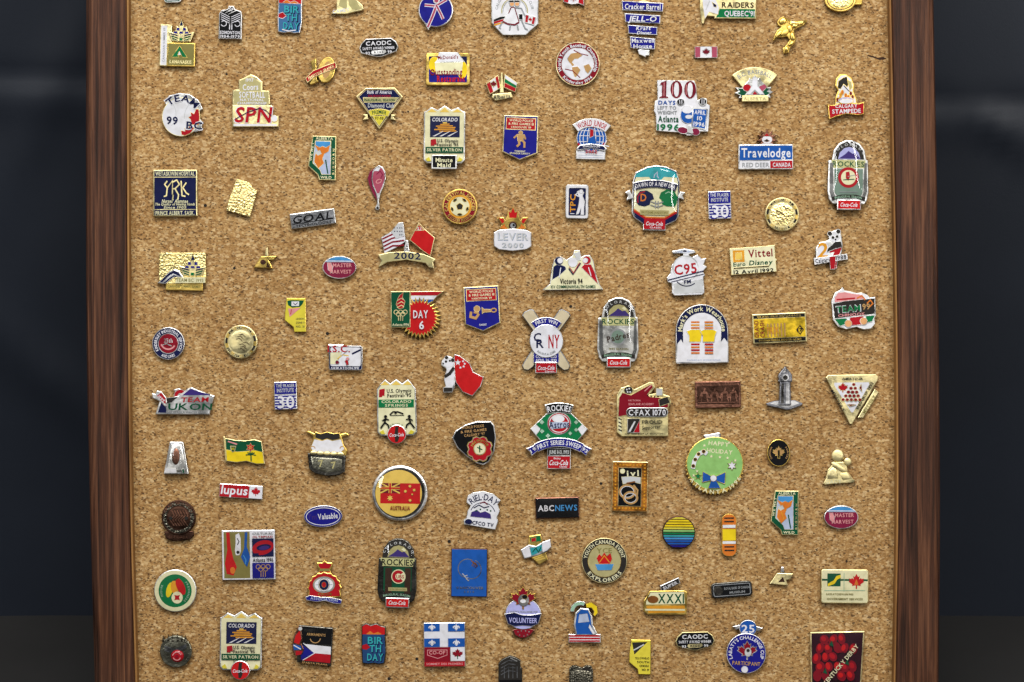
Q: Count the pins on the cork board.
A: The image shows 110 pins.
